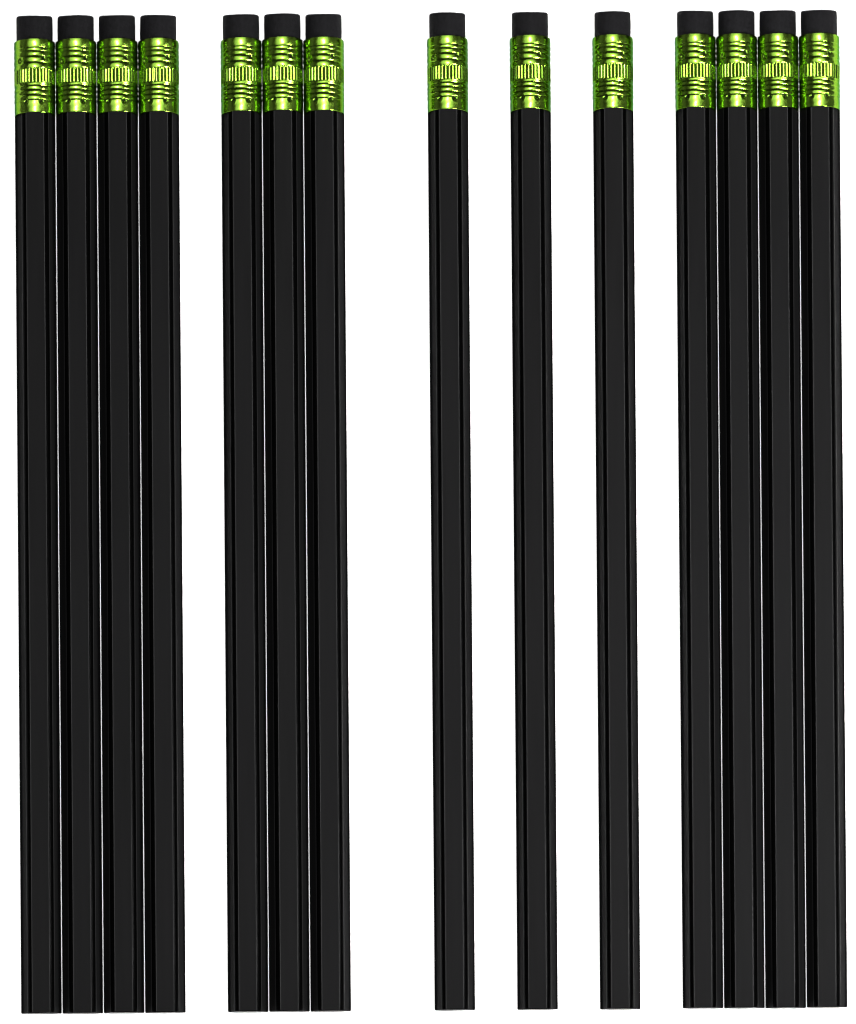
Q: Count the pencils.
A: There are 14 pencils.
